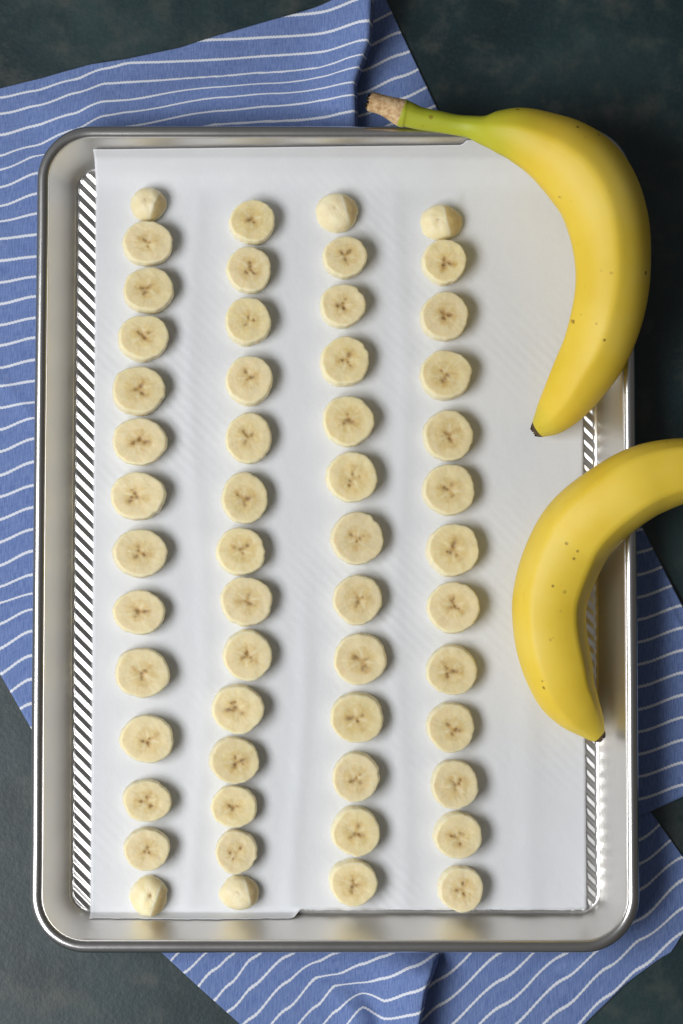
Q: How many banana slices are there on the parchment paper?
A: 54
